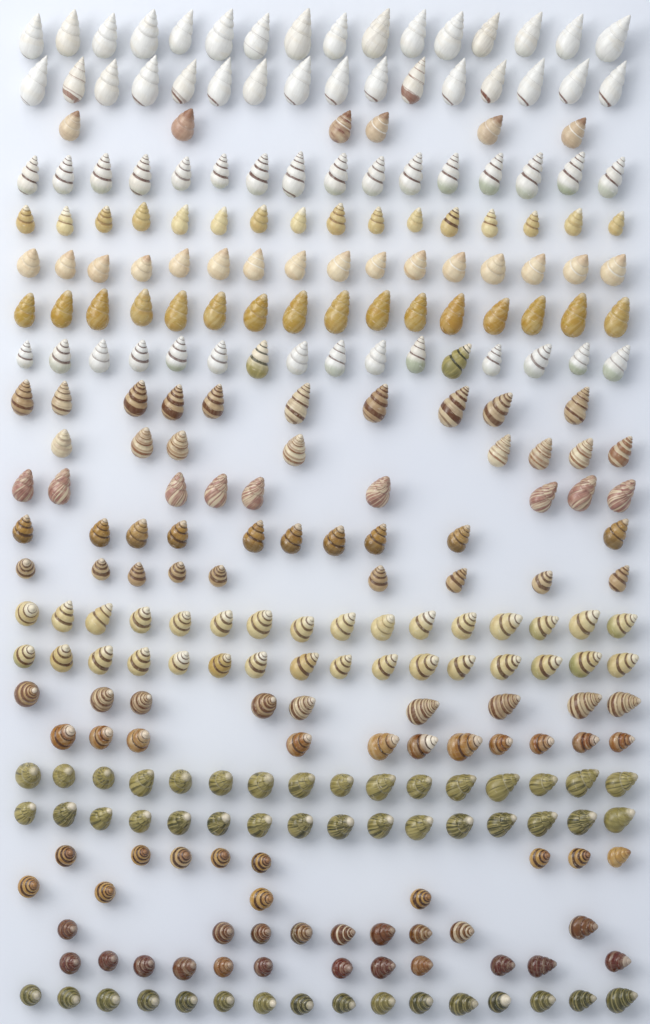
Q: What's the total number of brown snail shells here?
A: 105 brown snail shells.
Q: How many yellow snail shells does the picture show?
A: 80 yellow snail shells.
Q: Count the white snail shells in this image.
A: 62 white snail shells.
